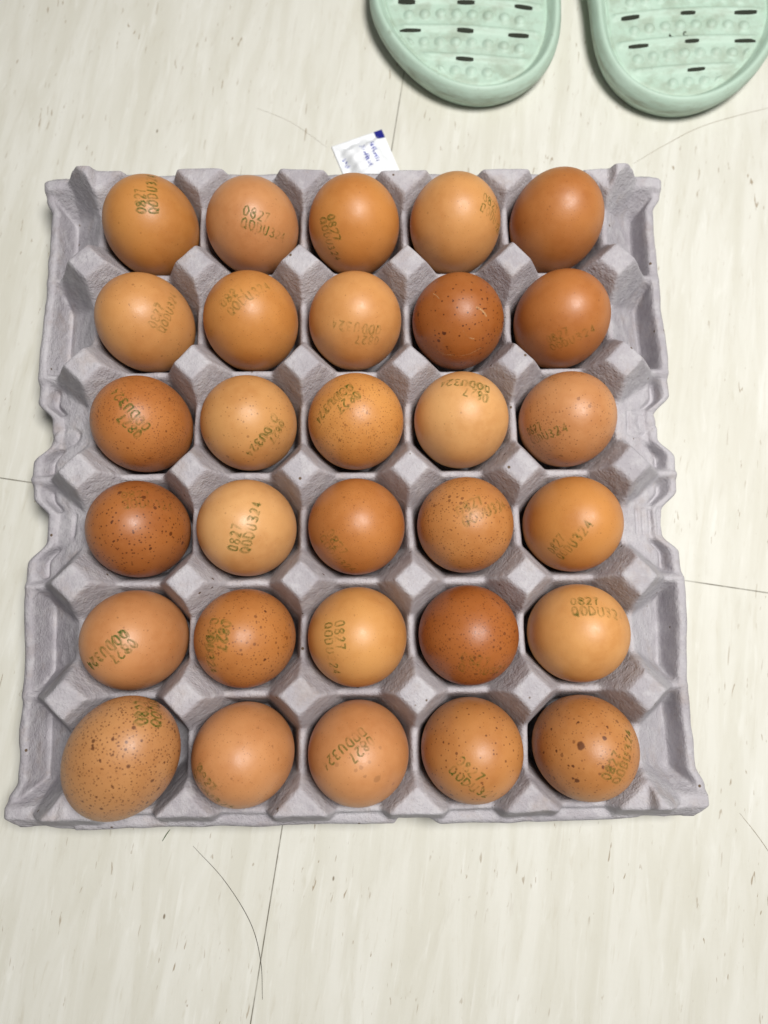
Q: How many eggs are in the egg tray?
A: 30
